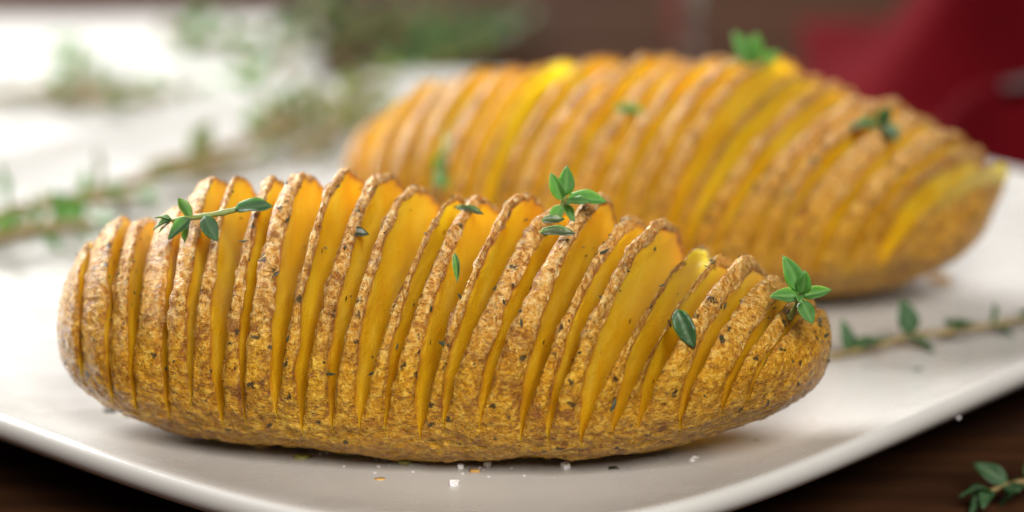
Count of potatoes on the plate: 2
